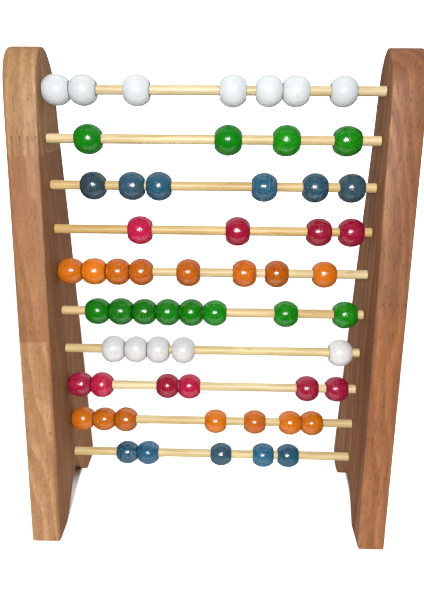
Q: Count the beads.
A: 60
